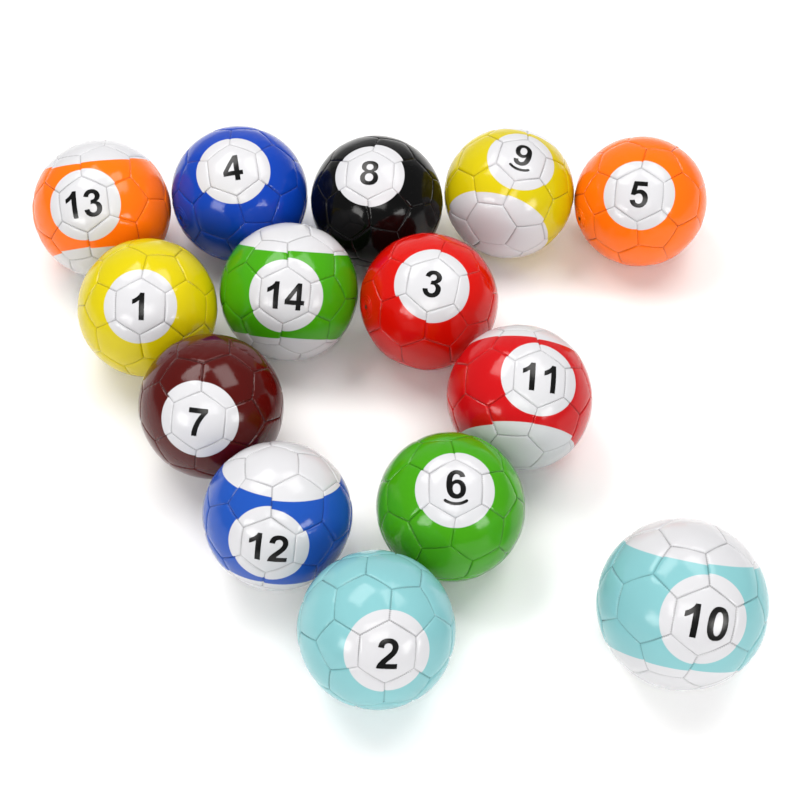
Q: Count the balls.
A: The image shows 14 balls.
